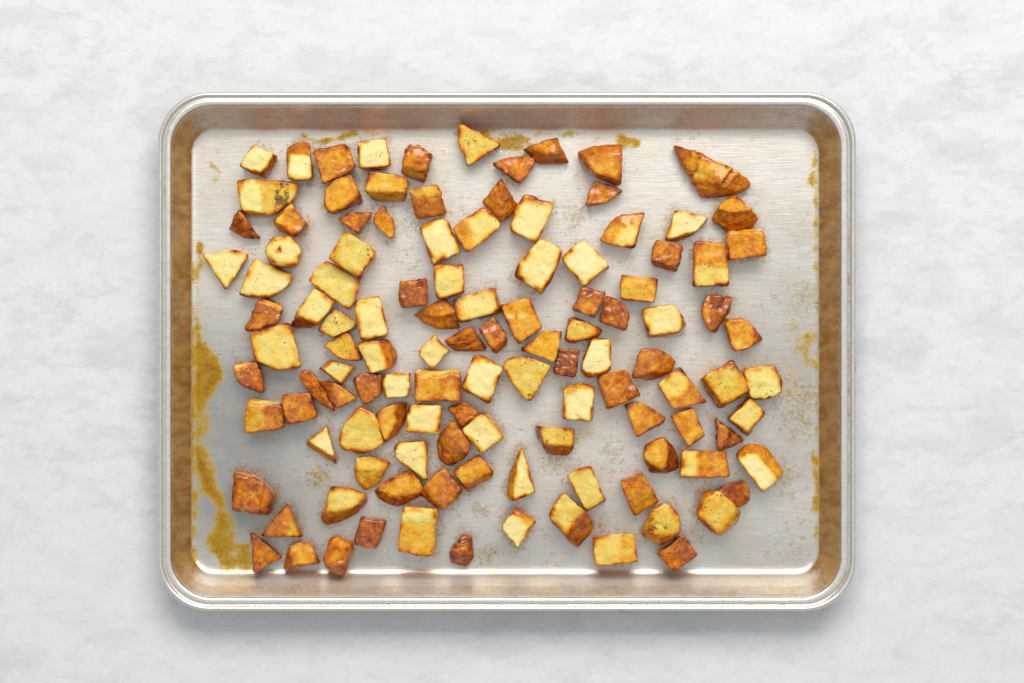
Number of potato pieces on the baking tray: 117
